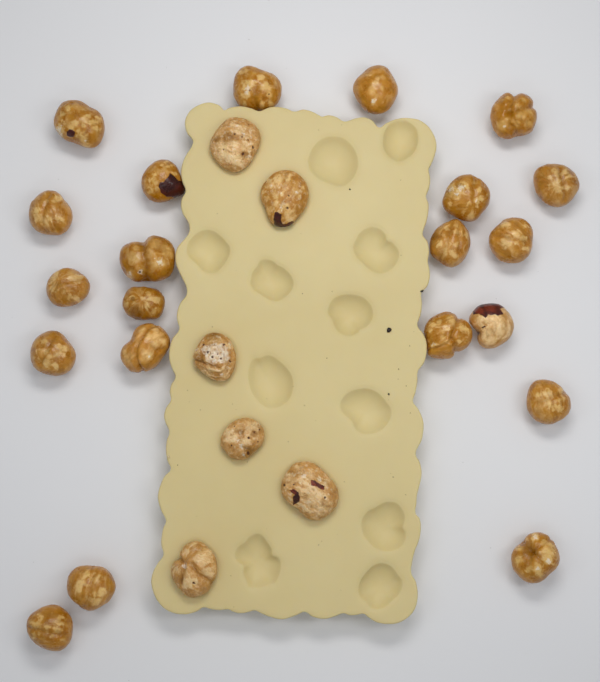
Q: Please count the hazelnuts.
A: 27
